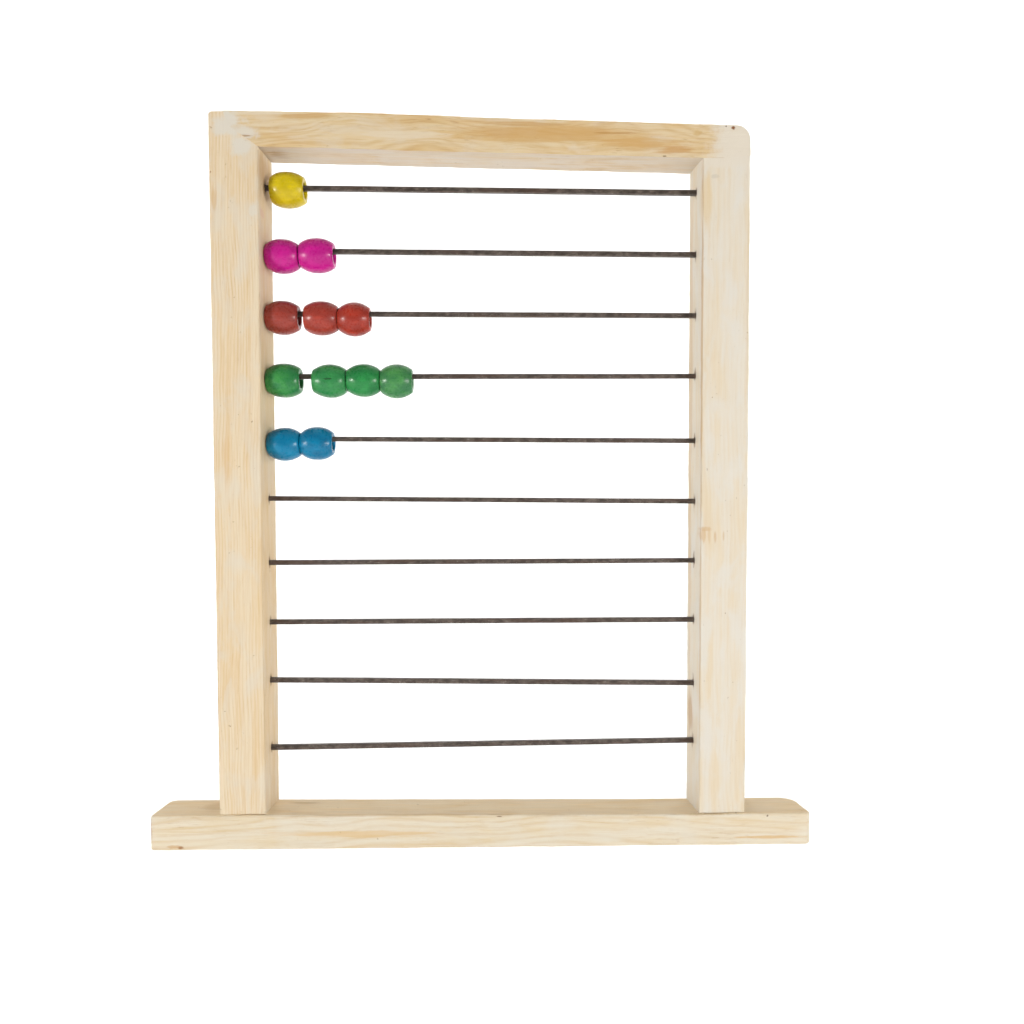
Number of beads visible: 12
